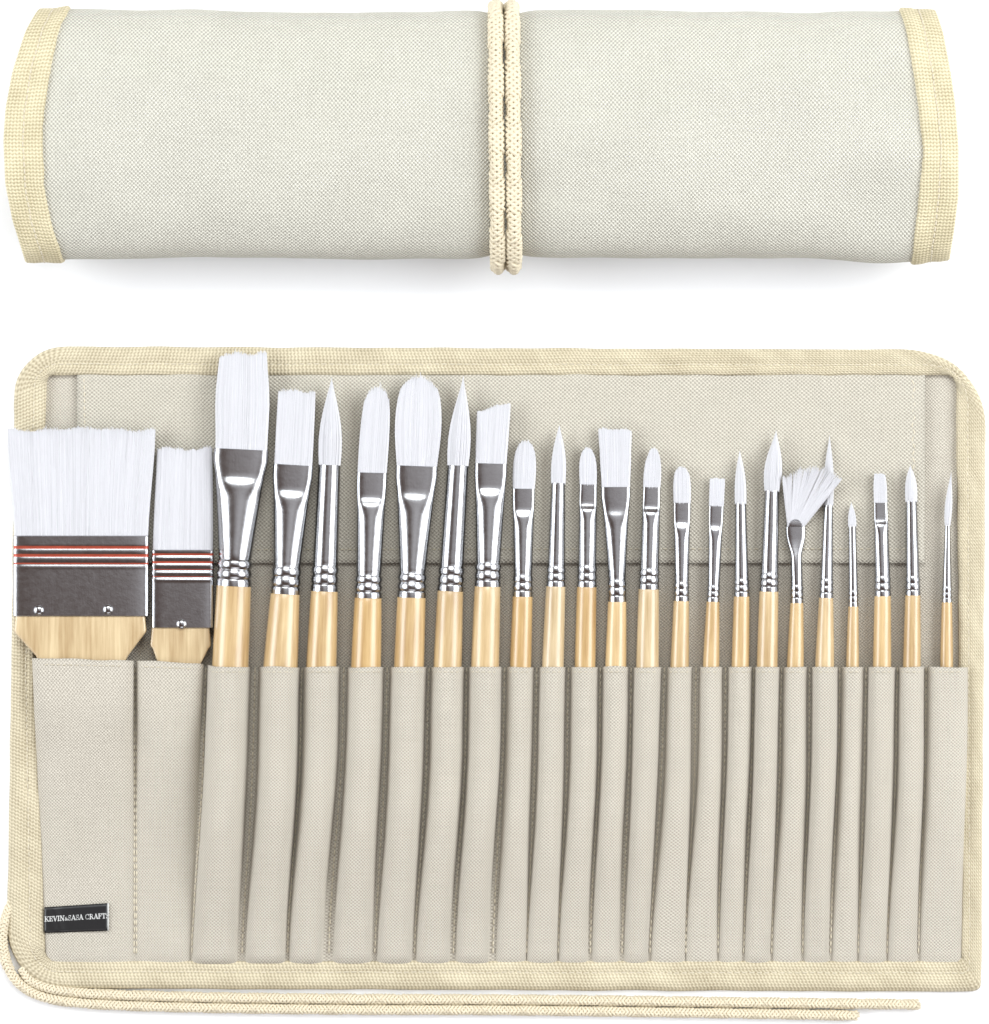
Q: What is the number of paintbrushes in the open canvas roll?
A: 24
